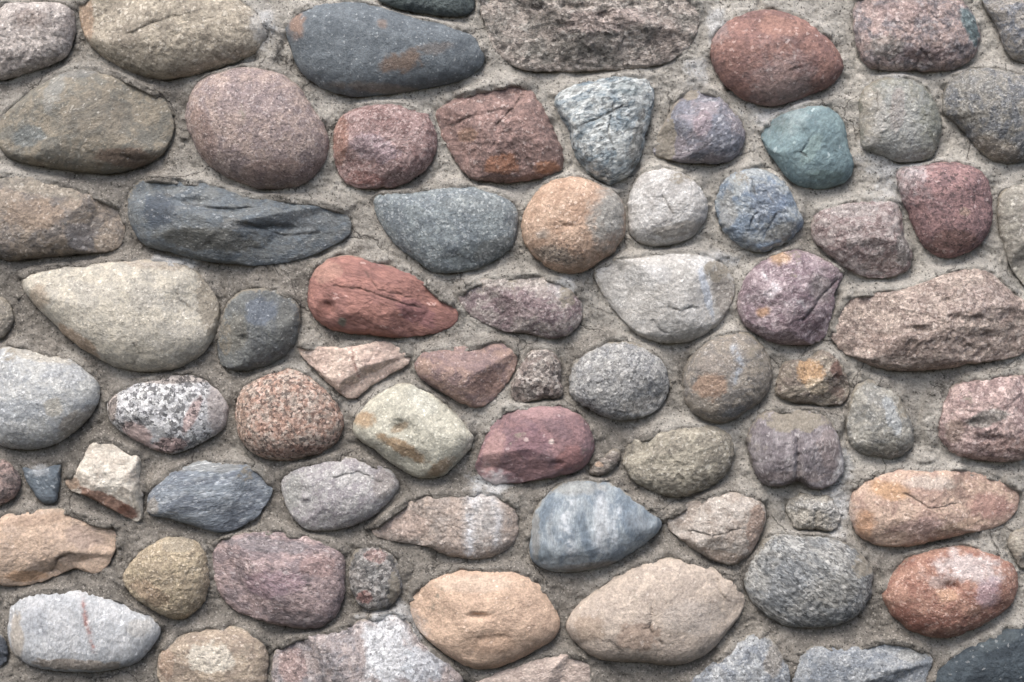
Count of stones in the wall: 77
